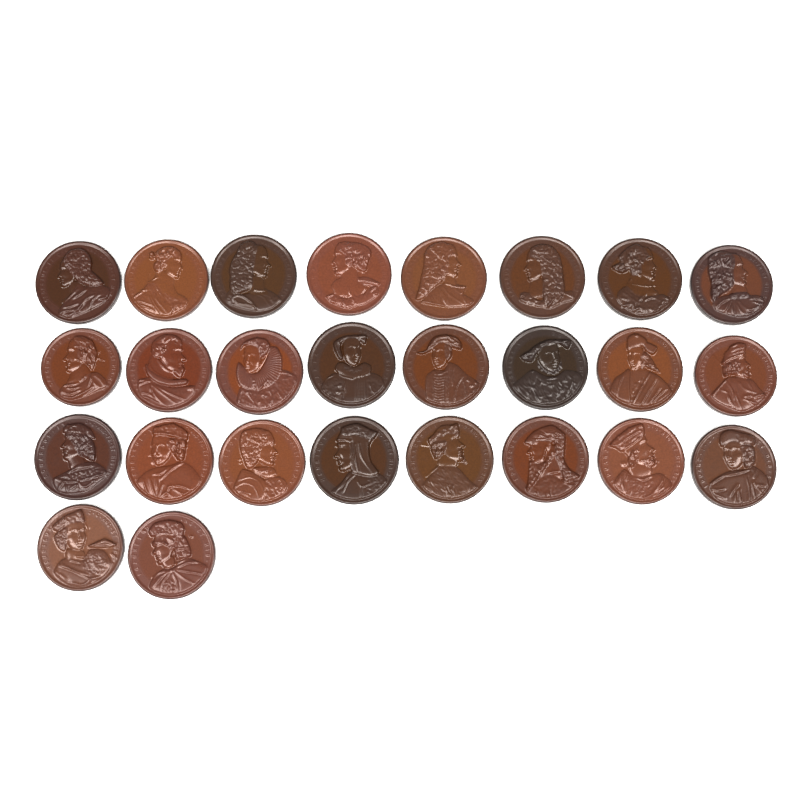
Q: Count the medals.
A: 26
